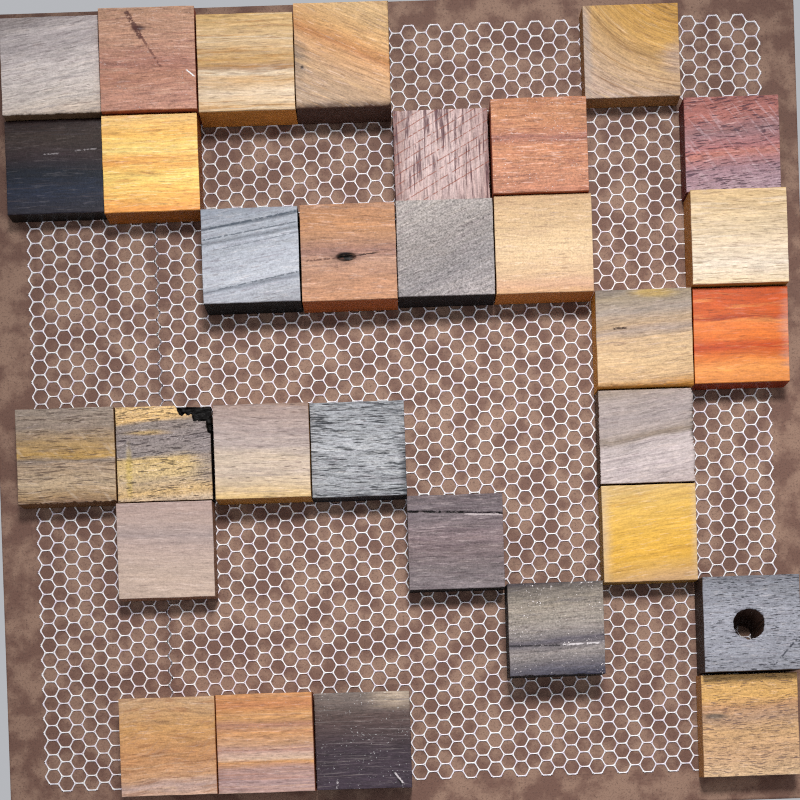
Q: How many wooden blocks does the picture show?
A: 31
